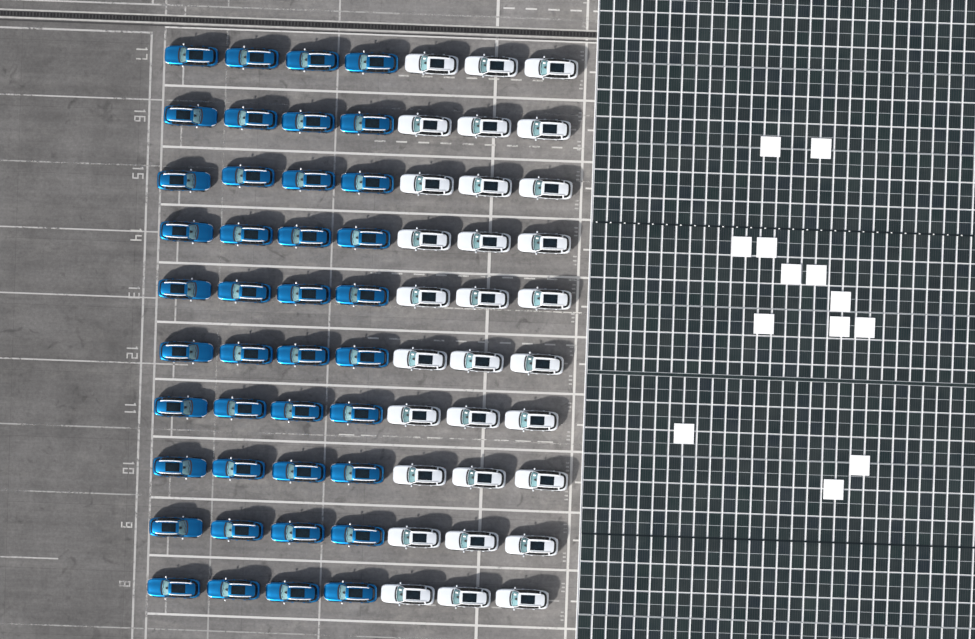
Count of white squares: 13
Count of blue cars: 40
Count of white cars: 30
